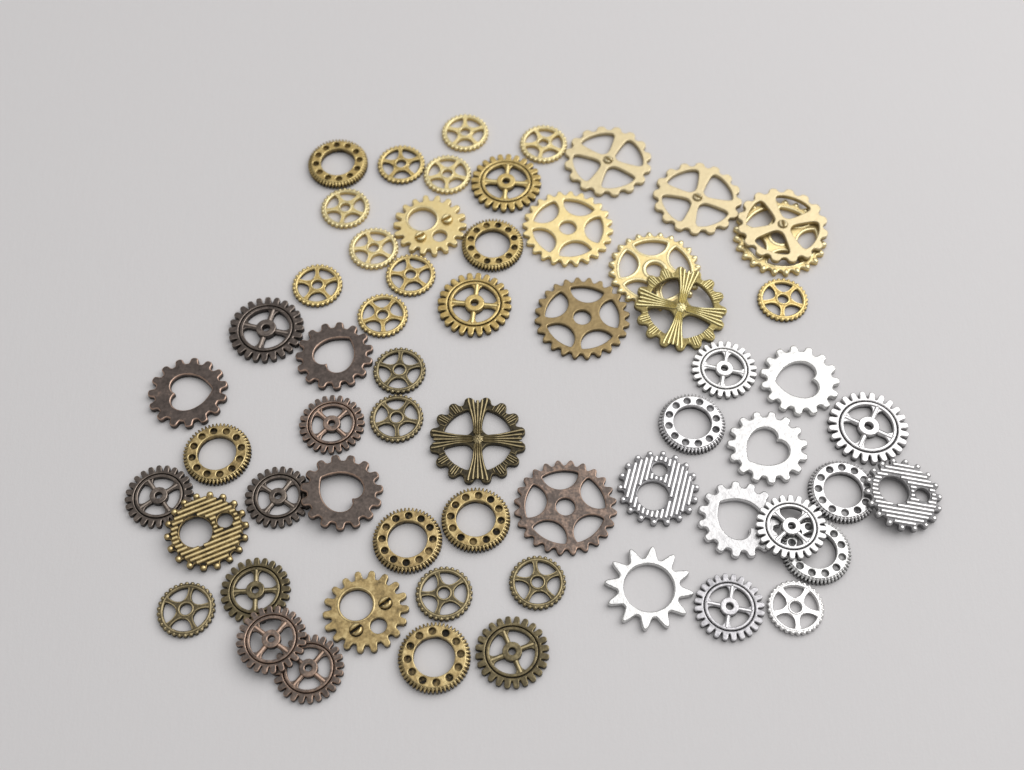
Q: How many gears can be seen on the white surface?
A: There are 61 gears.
